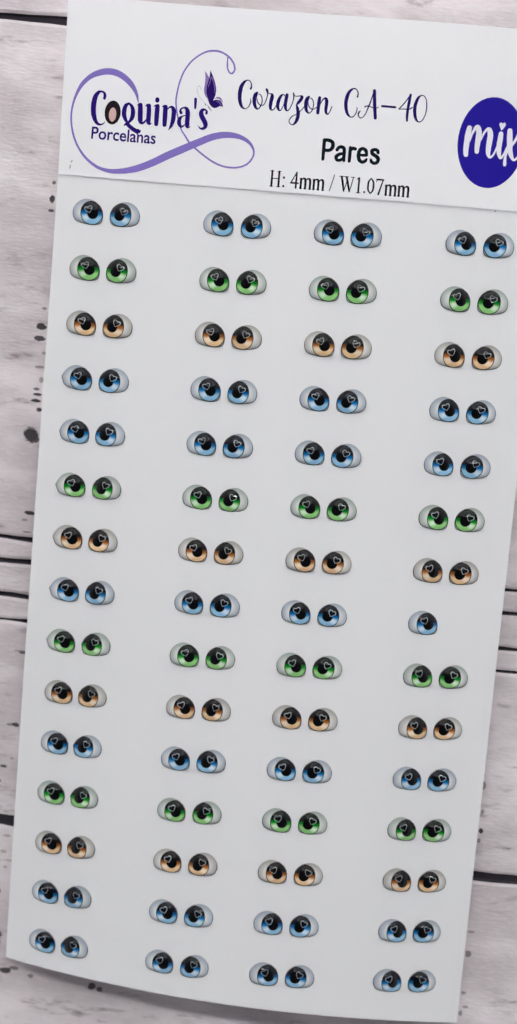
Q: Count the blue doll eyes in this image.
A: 55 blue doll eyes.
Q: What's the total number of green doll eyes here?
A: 32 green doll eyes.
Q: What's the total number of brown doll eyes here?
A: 32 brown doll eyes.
